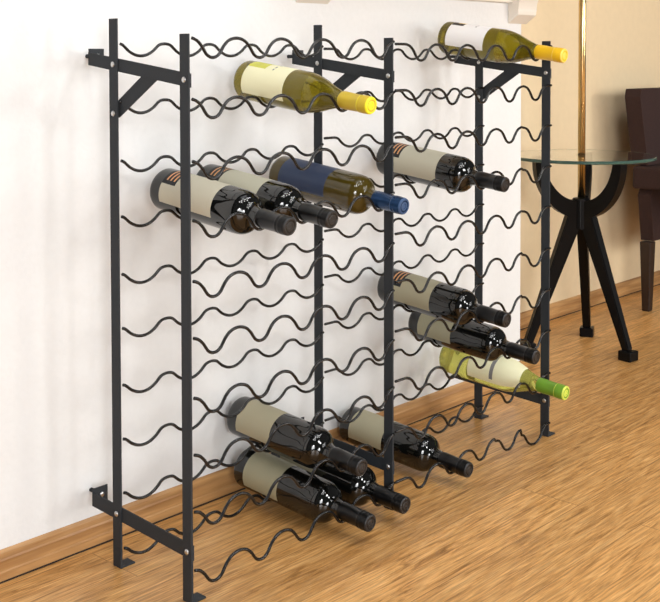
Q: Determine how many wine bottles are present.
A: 13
